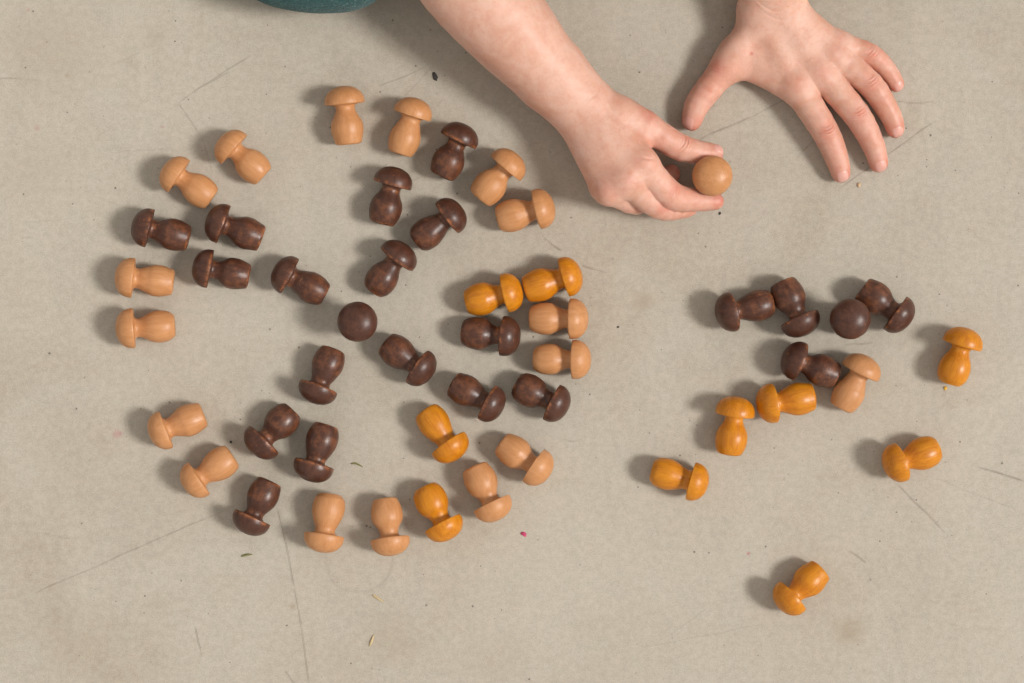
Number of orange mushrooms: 10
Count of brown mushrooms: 22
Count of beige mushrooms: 18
